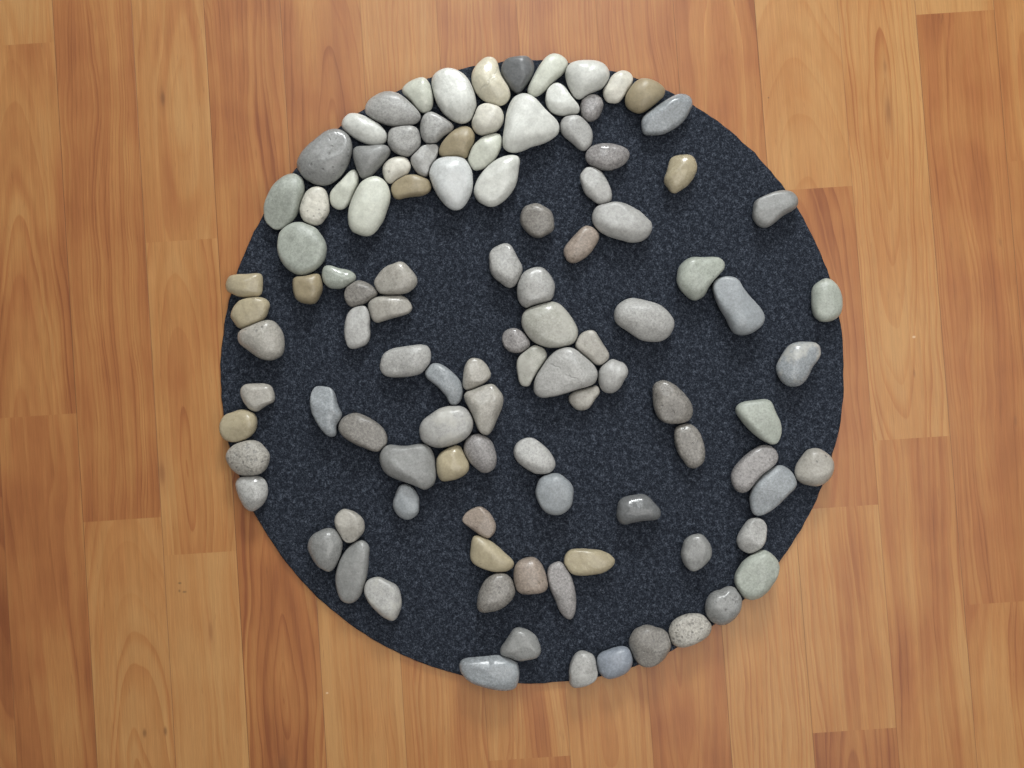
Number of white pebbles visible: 17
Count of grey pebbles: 75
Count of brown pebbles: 14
